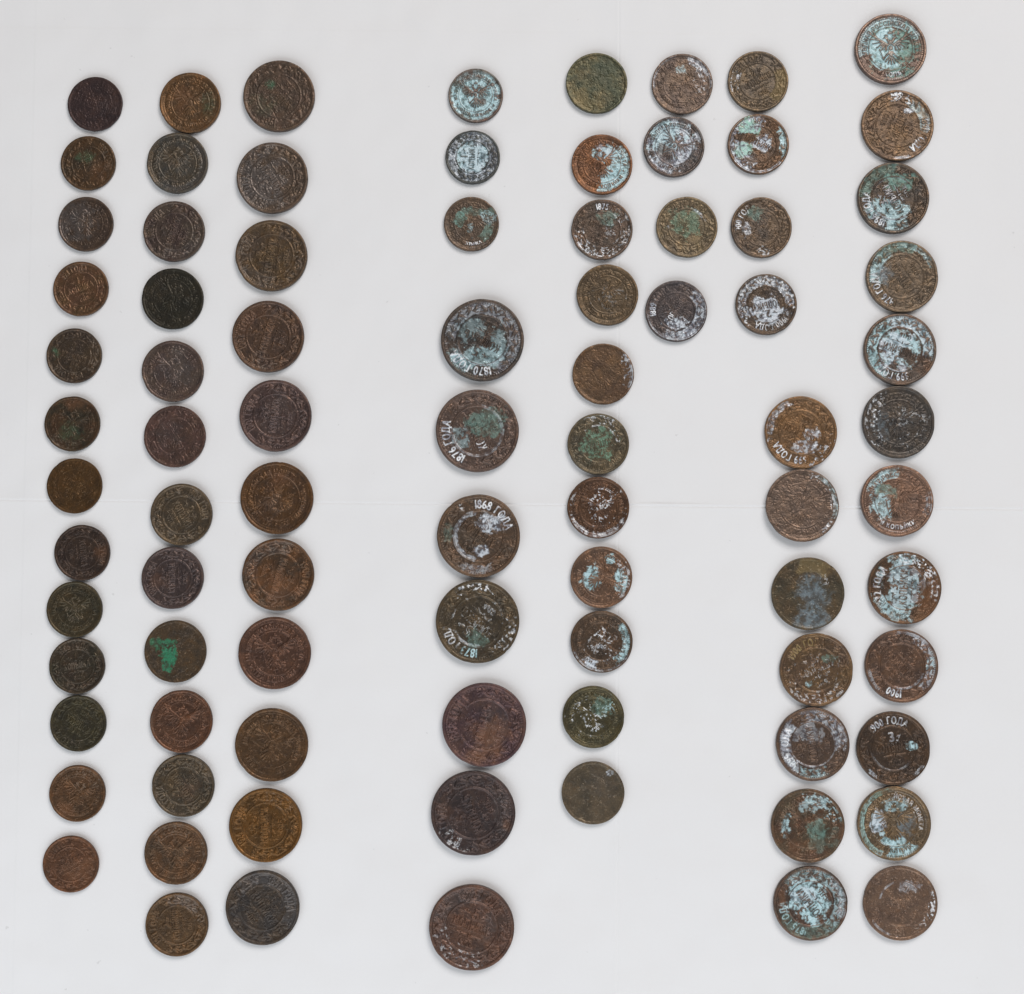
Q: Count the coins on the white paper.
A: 85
